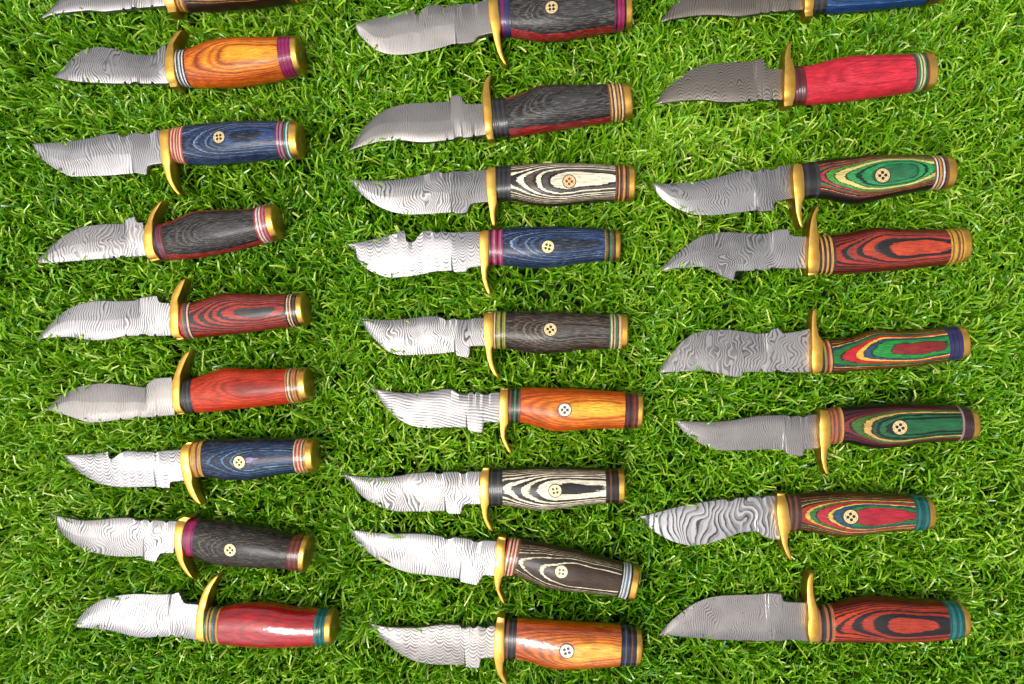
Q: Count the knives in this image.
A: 26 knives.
